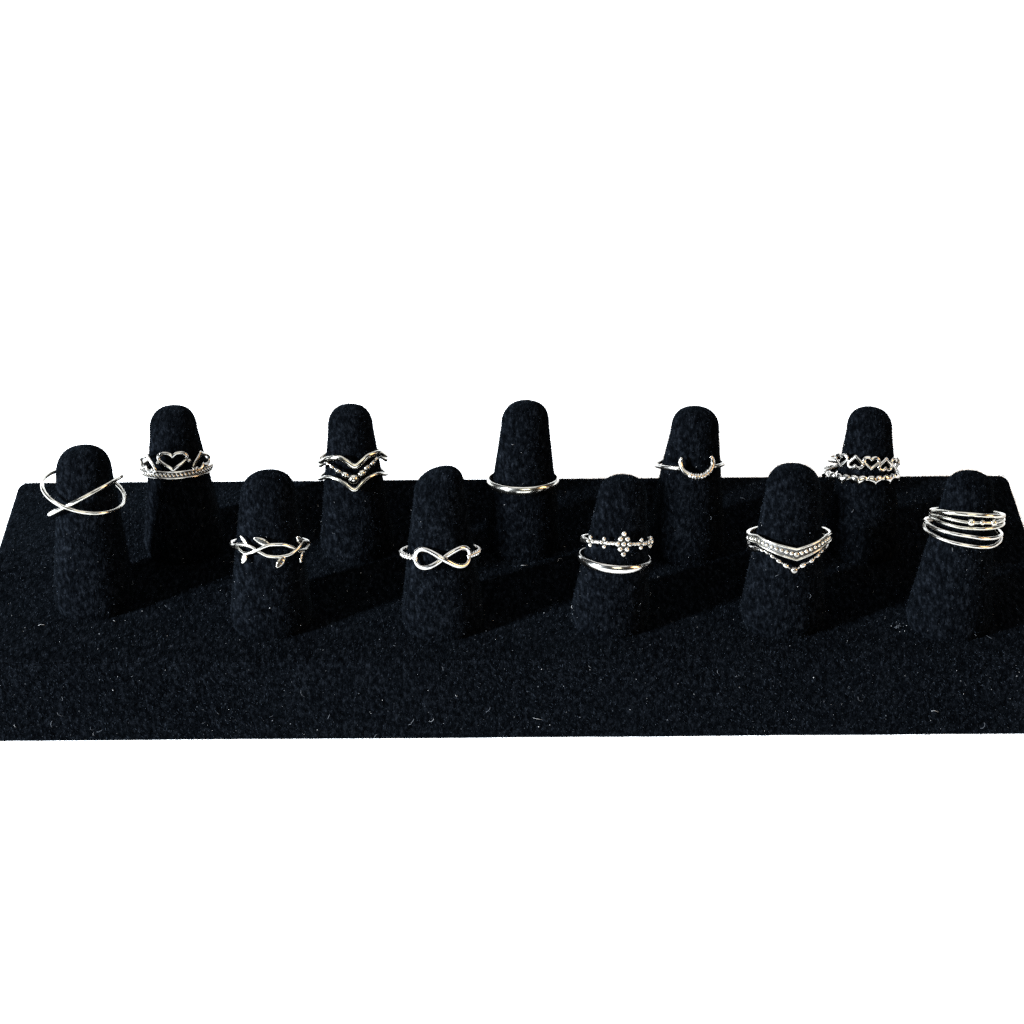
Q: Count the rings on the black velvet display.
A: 16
